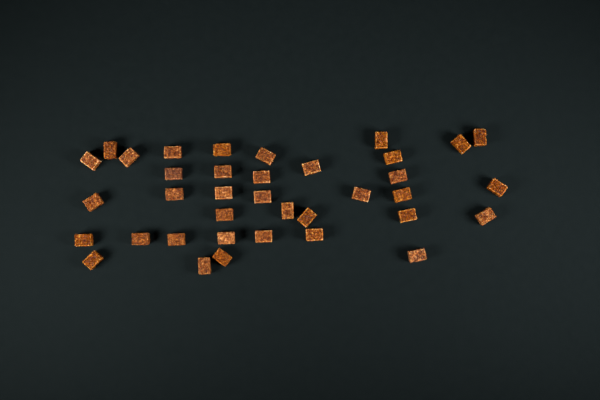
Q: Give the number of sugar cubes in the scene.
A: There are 37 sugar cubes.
